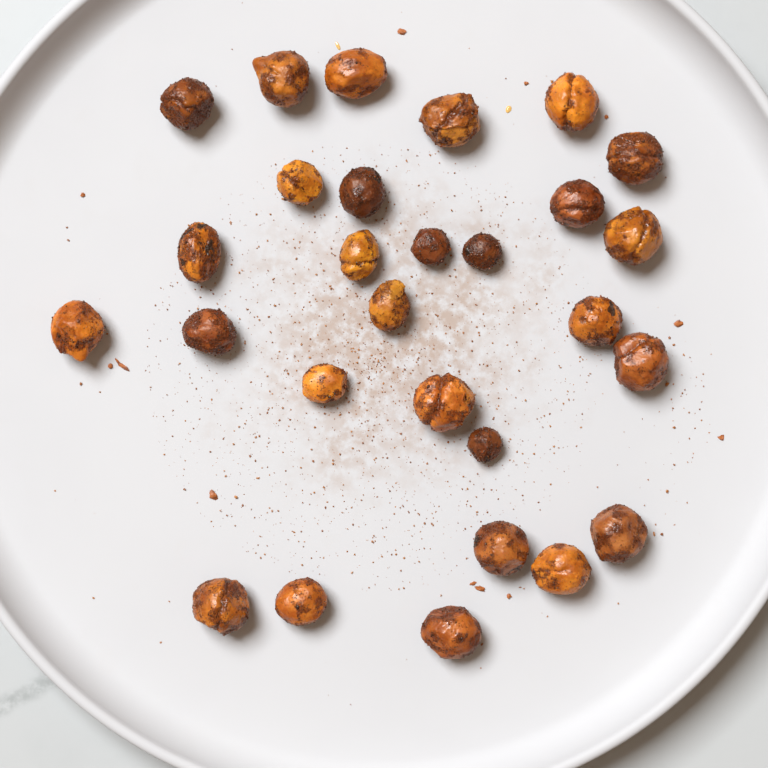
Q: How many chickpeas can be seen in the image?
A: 28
